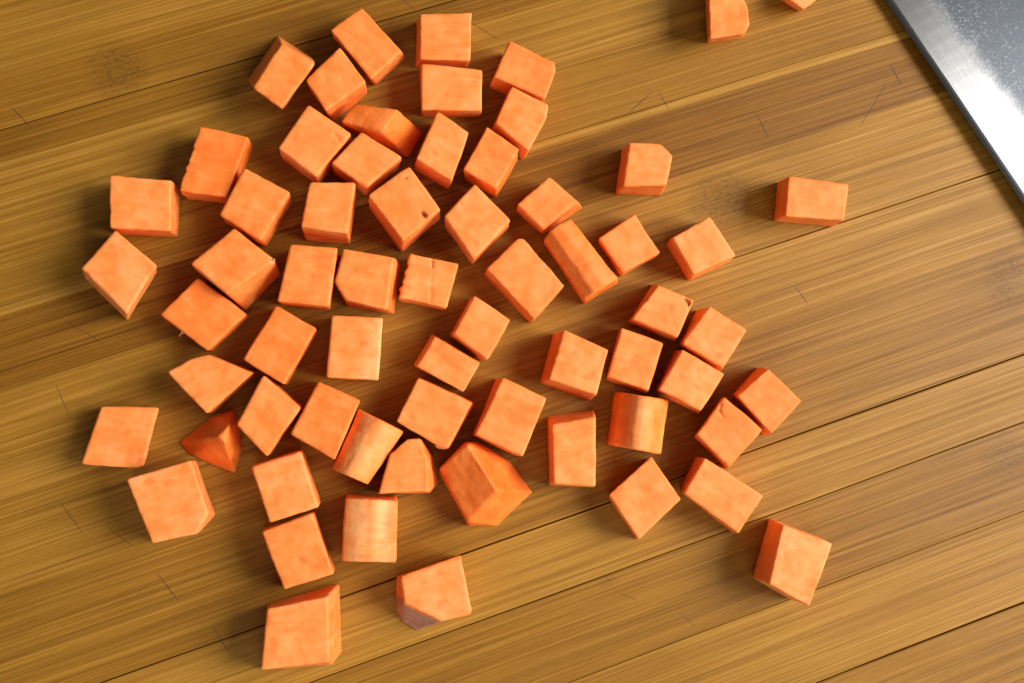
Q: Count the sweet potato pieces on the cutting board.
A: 65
